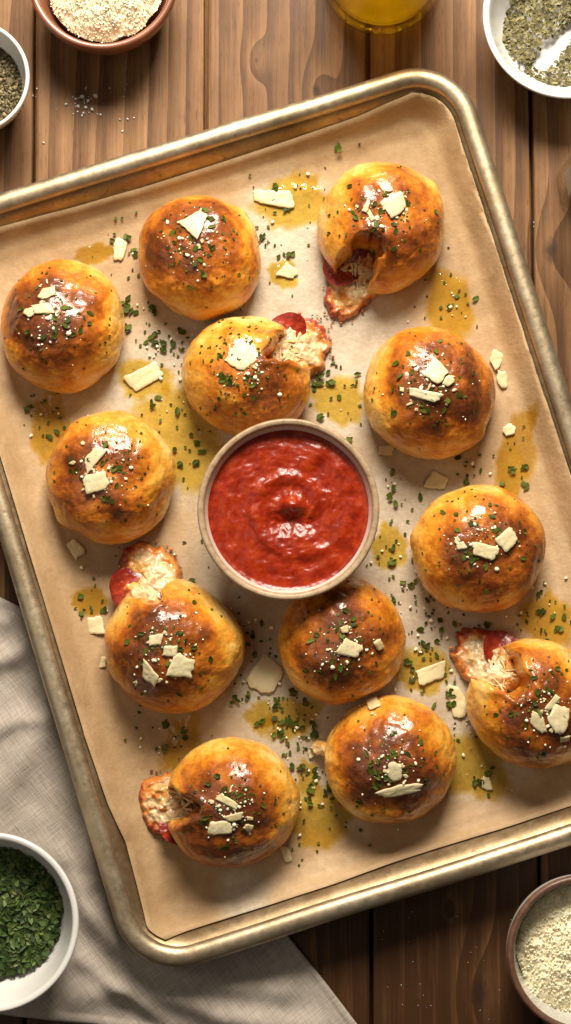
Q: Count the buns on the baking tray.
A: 12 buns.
